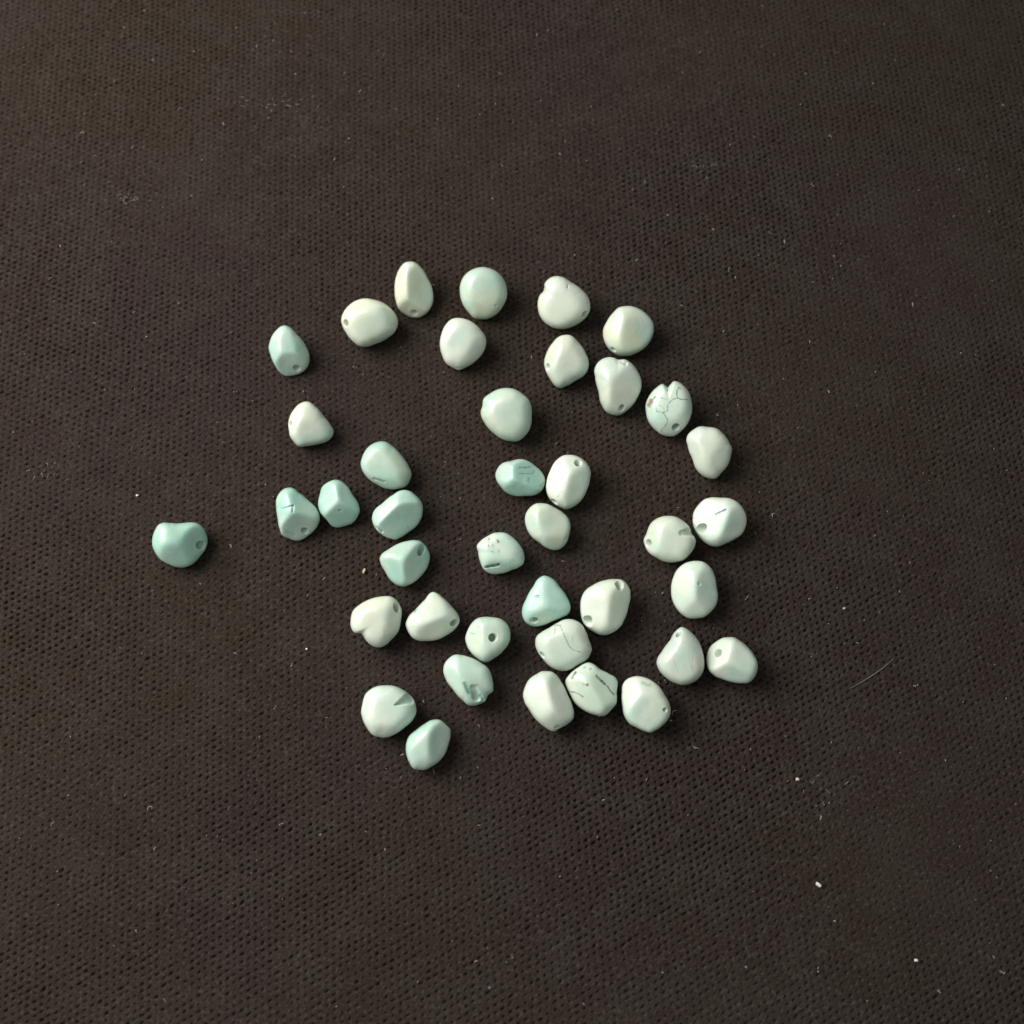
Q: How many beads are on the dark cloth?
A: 40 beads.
